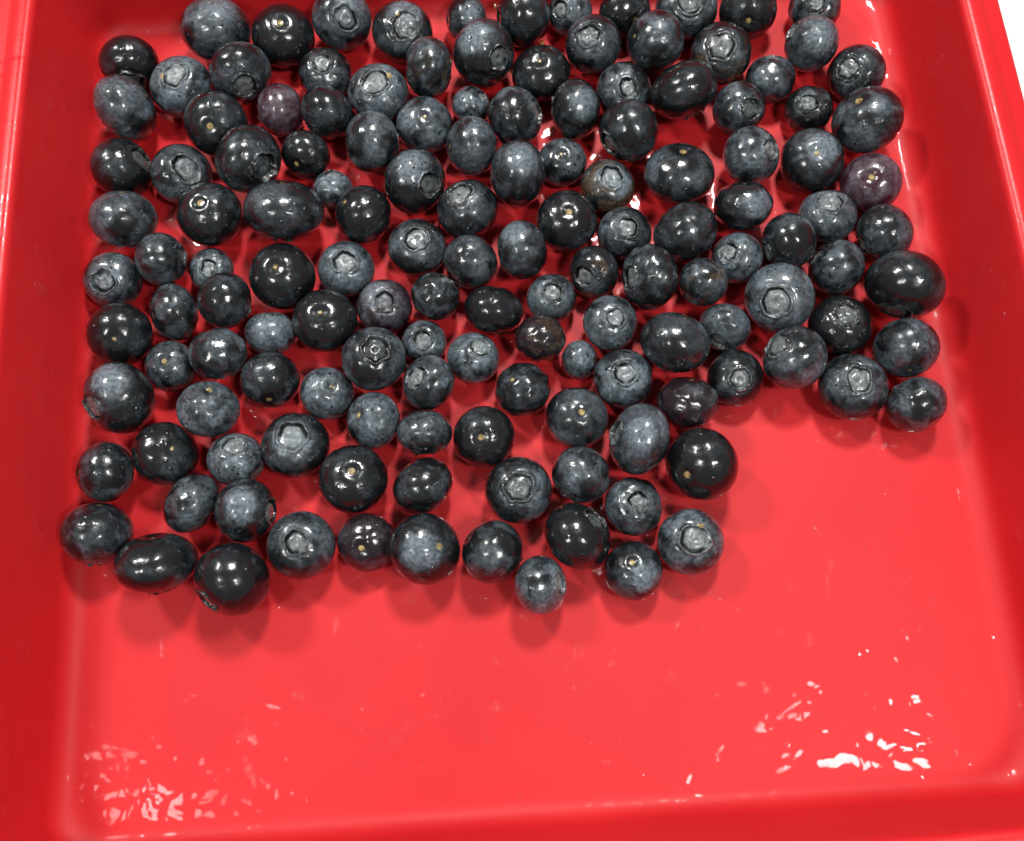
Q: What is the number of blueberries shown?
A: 142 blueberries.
